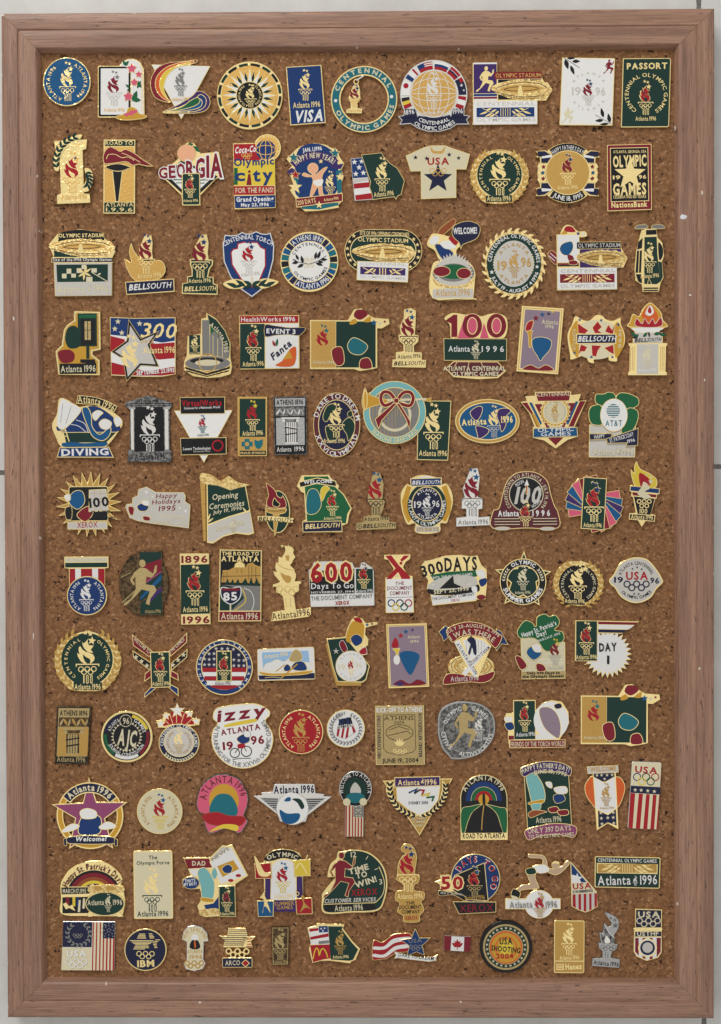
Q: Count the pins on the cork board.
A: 123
